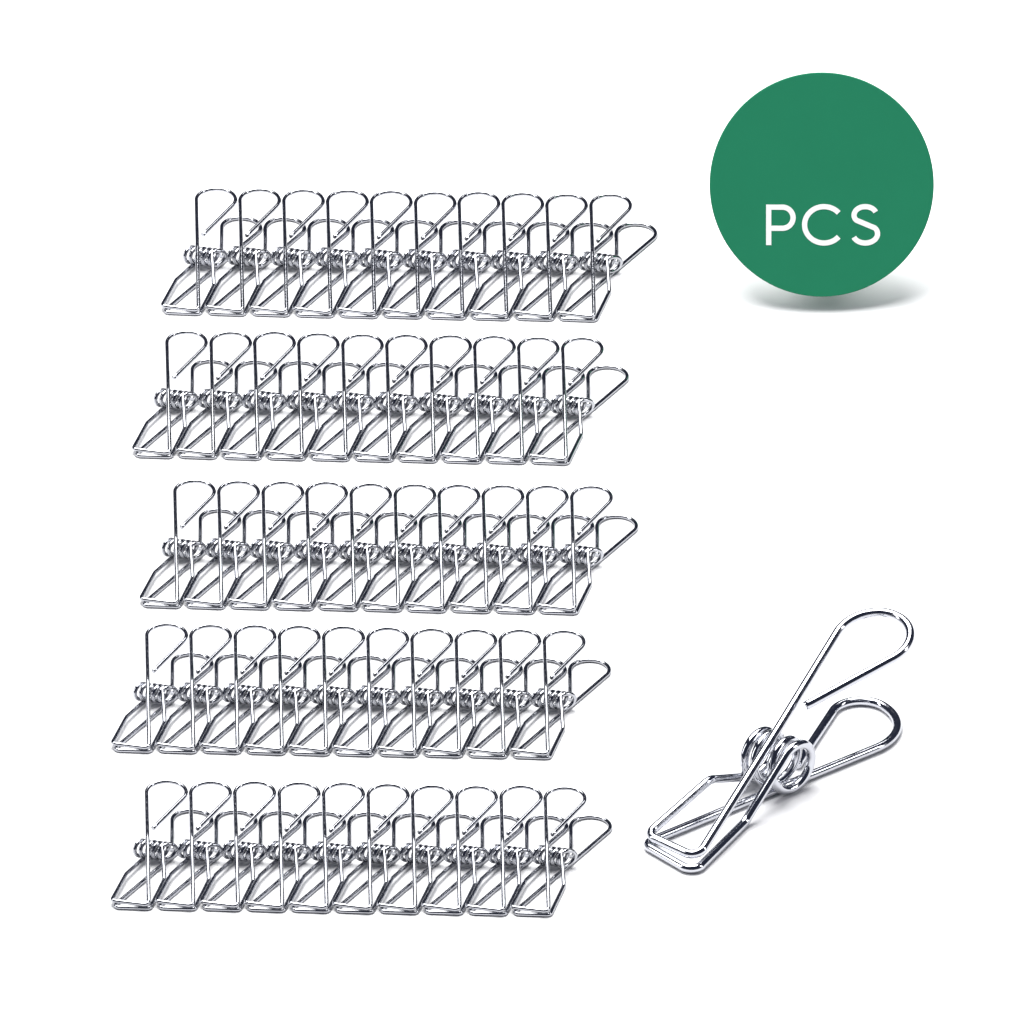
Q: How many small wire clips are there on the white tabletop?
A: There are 50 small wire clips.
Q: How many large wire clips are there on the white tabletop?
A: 1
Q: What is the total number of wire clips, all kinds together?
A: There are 51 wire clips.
